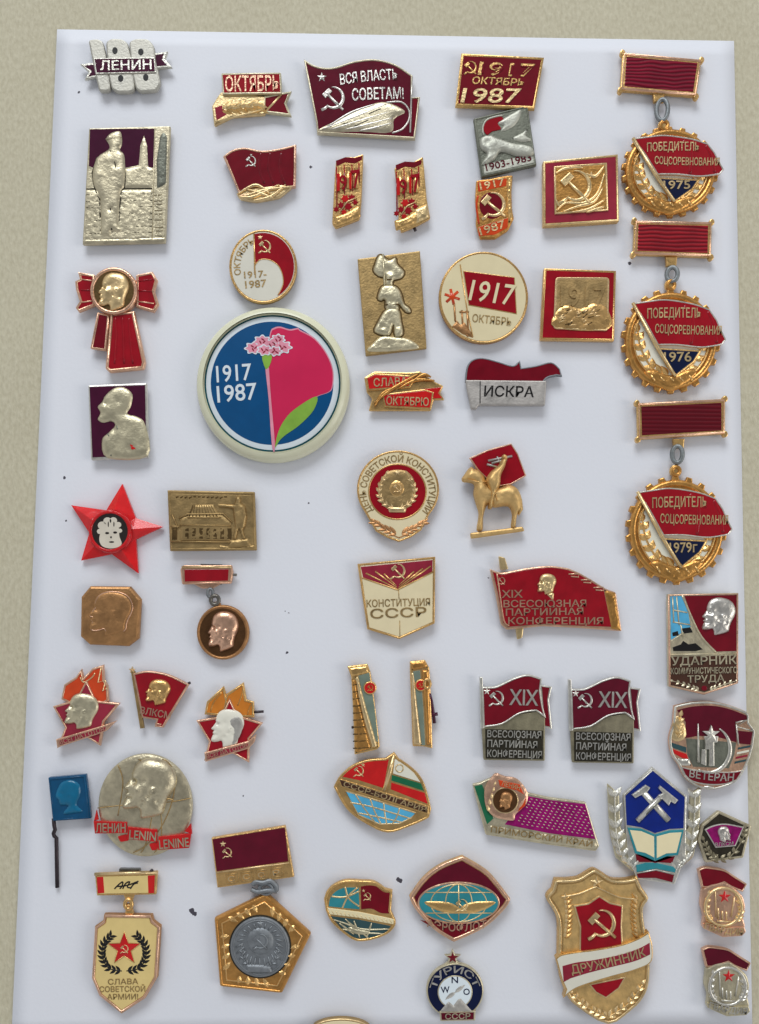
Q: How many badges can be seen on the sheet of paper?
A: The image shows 55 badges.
